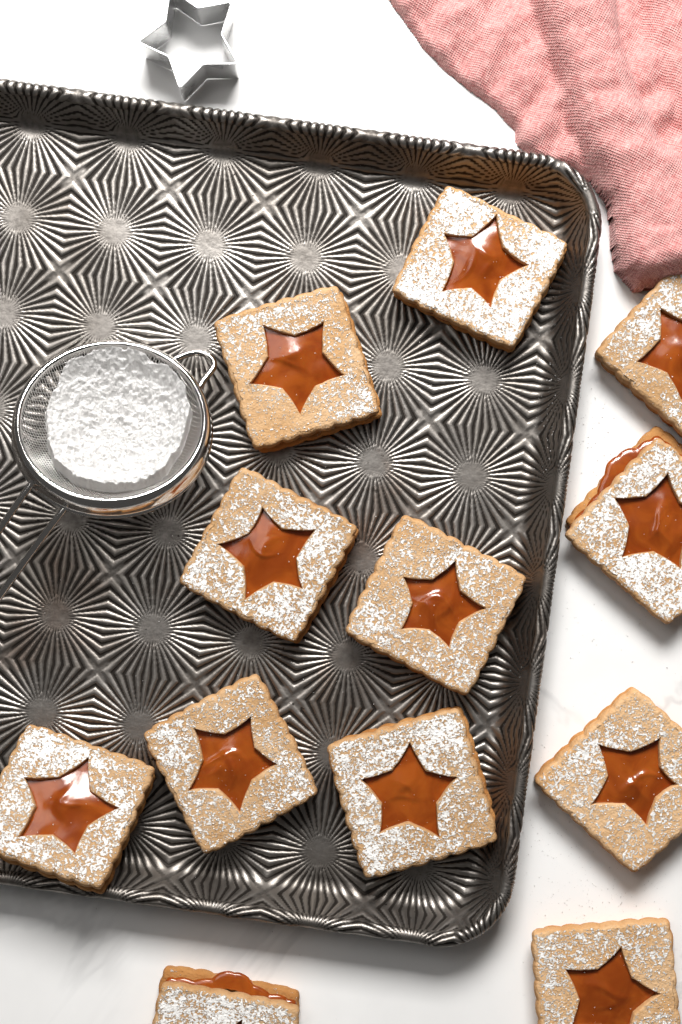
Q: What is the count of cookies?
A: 12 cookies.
